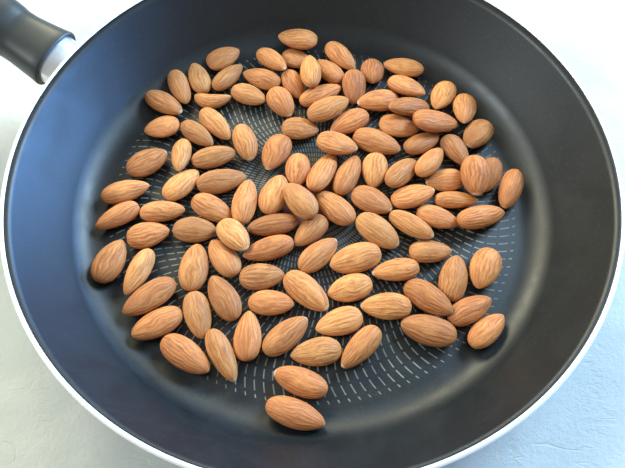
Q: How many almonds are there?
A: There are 108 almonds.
